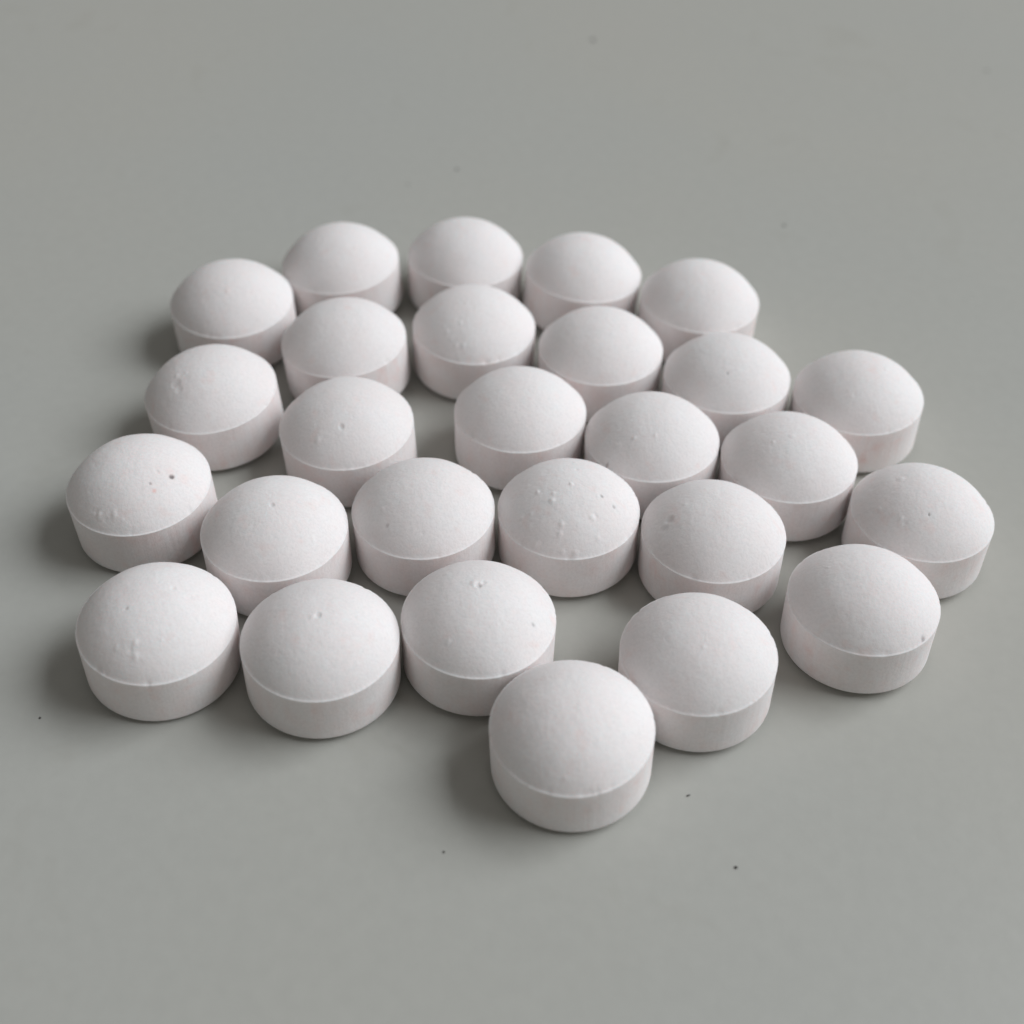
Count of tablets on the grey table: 27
